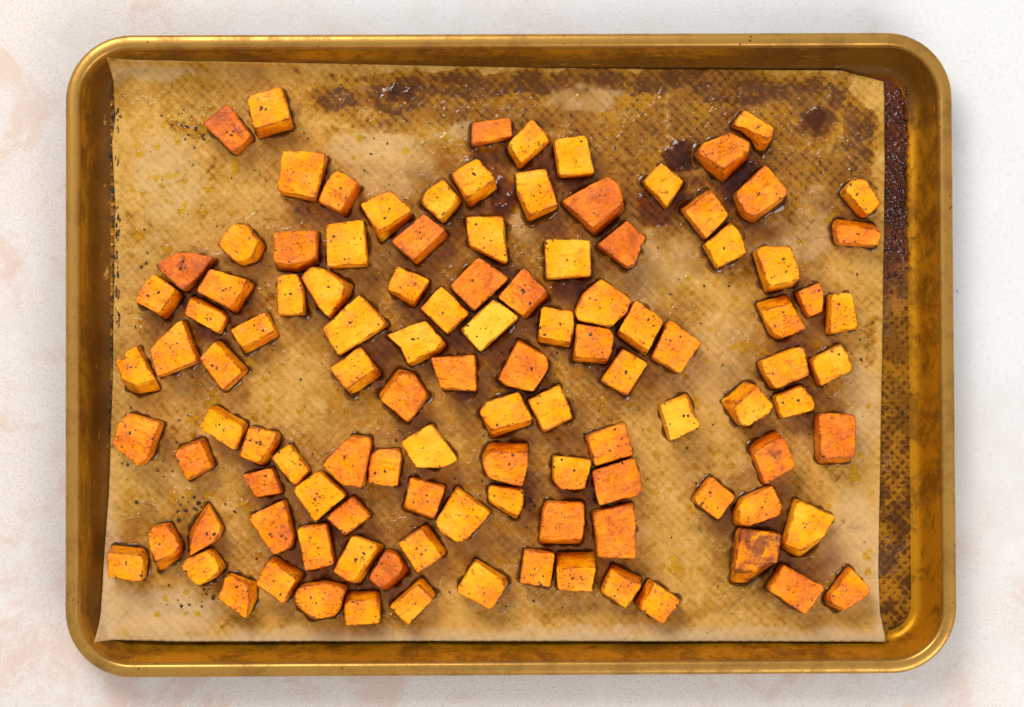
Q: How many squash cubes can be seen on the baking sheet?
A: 112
